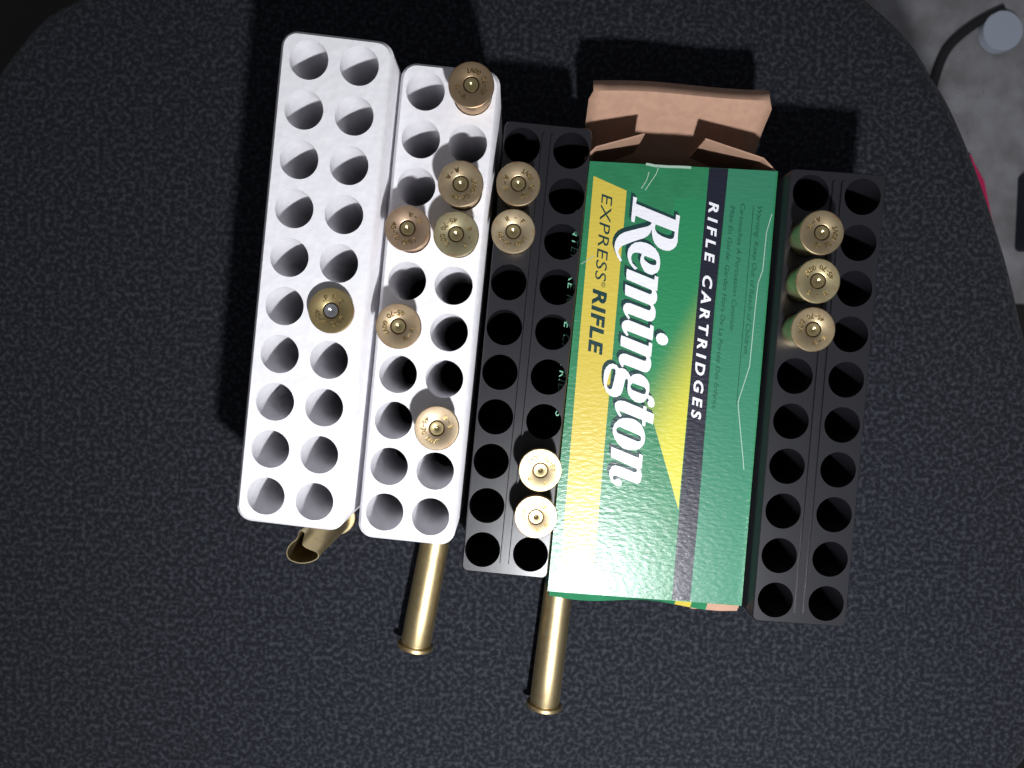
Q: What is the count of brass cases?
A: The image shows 17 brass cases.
